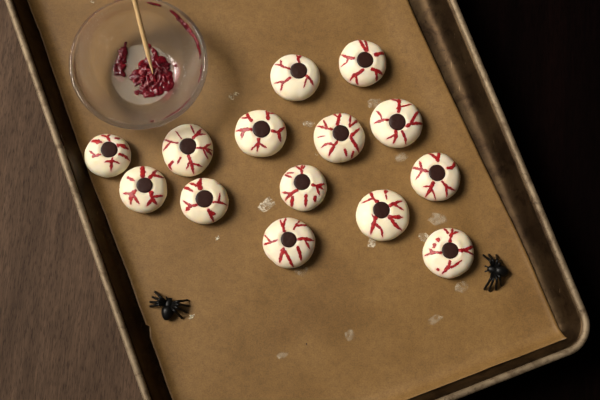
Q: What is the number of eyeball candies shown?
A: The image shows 14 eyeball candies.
